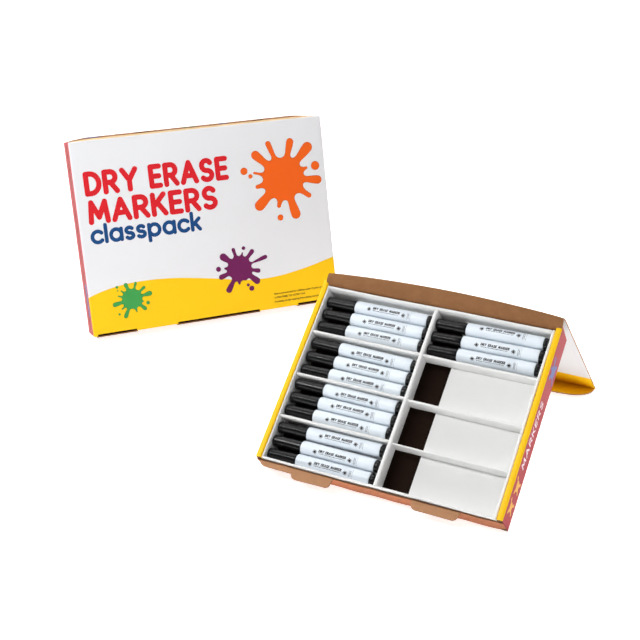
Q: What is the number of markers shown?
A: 15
